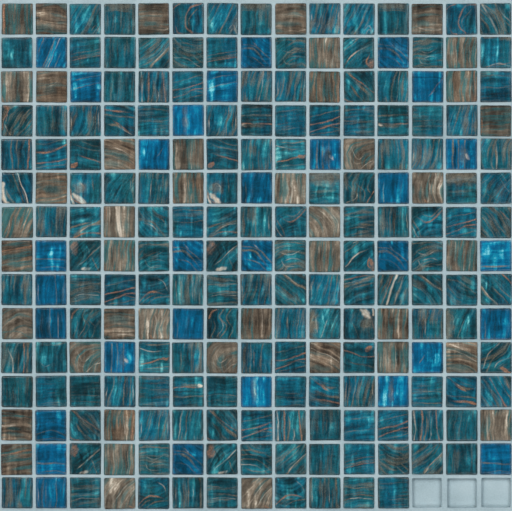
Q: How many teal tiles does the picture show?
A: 149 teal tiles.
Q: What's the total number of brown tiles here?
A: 43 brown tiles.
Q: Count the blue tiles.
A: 30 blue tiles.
